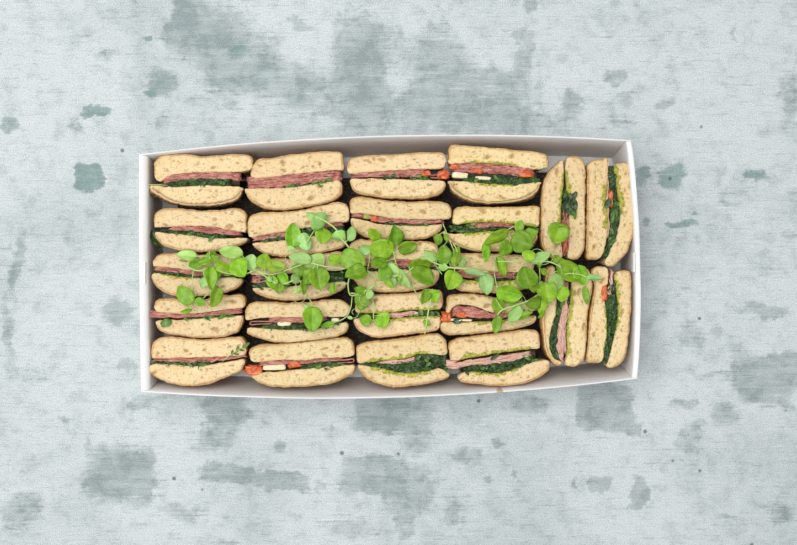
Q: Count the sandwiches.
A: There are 24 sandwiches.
